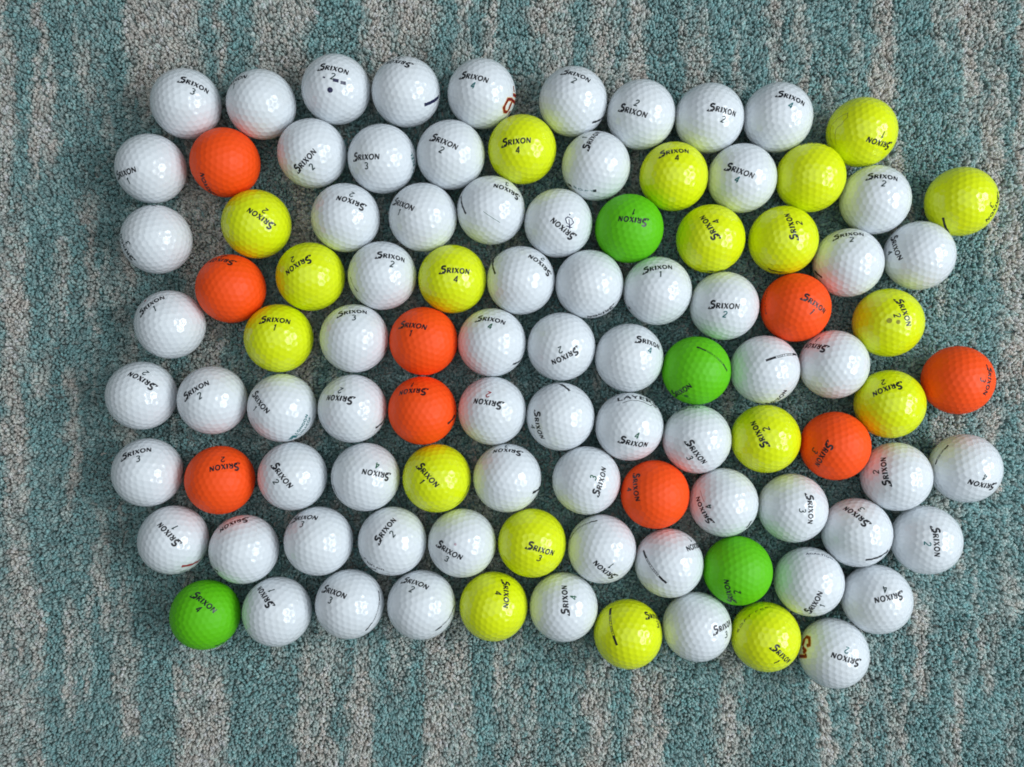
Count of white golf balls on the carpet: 69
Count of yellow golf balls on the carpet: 19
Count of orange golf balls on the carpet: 9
